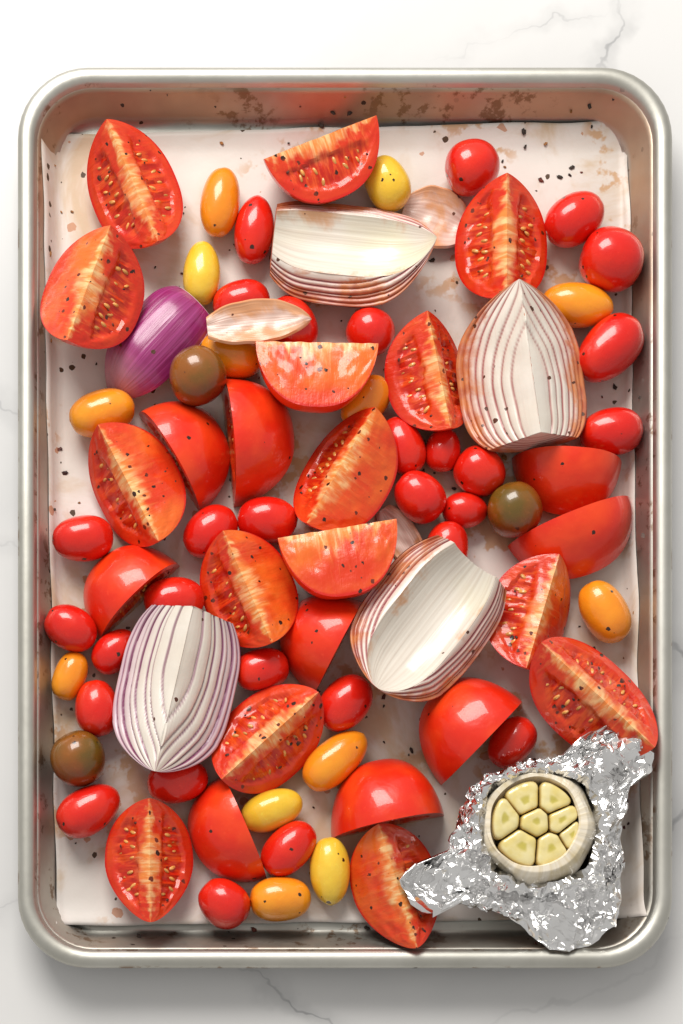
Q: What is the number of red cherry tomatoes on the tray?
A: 29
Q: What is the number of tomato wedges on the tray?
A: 24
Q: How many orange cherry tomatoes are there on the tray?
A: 9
